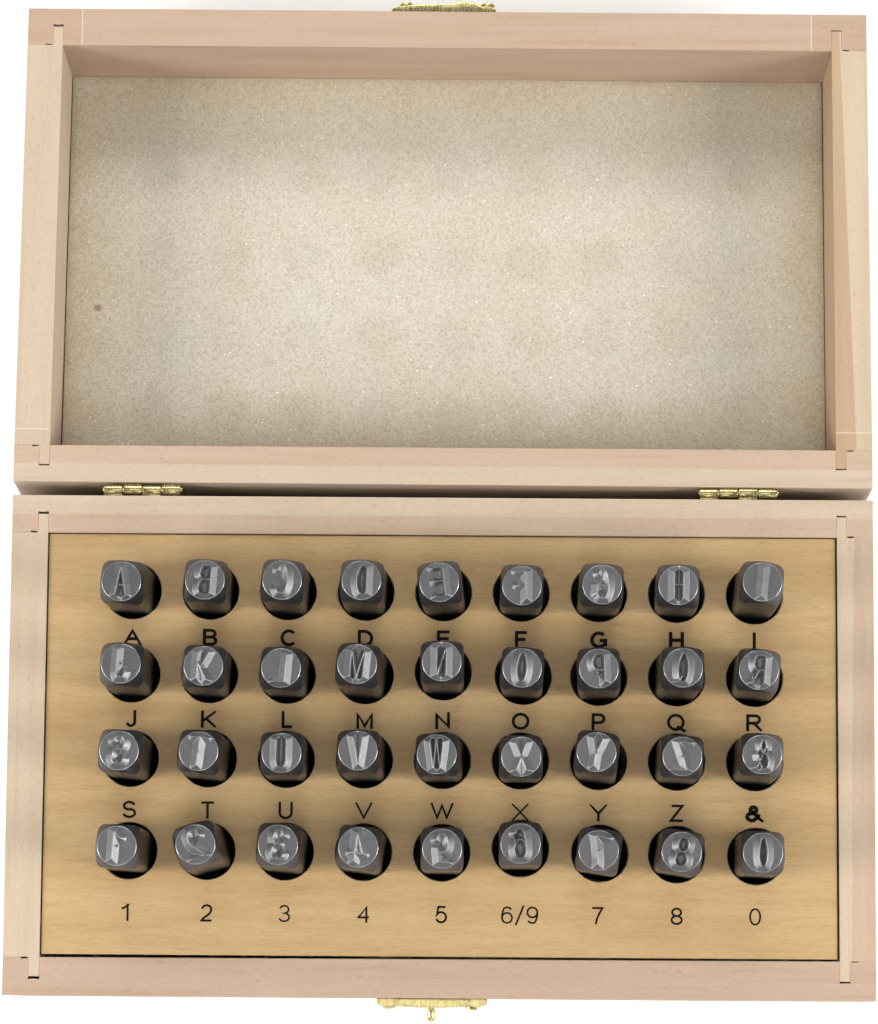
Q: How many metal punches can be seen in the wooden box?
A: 36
